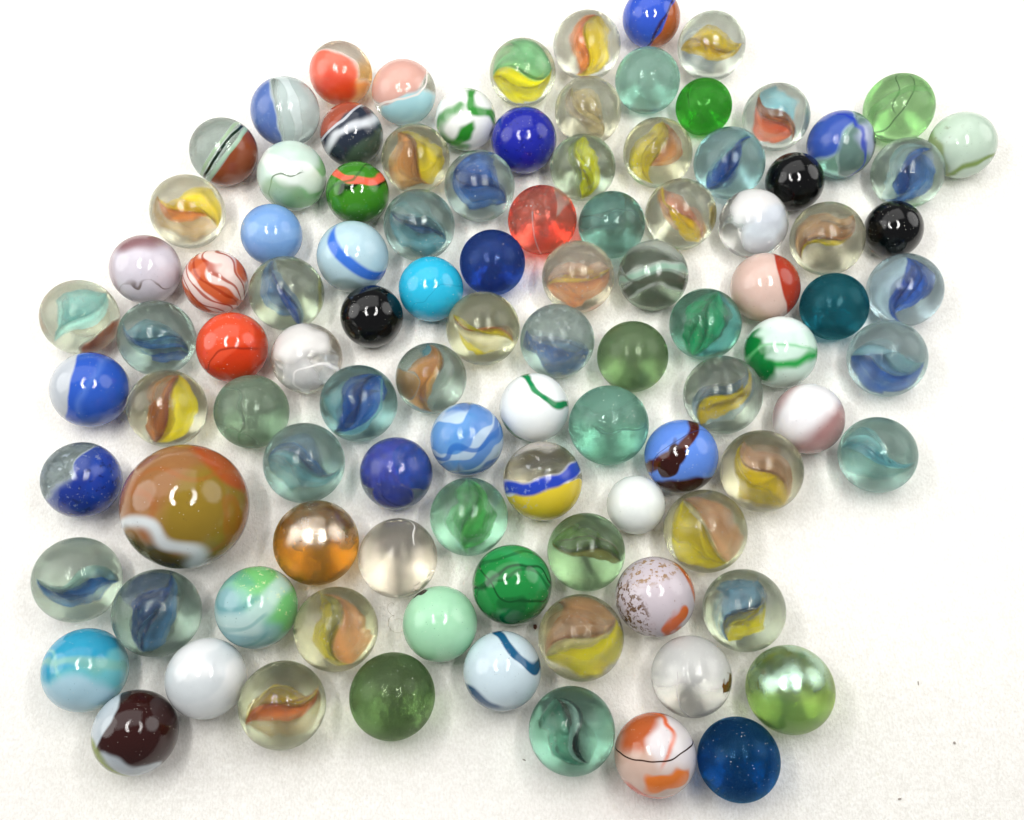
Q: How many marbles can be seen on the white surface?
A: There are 102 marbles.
